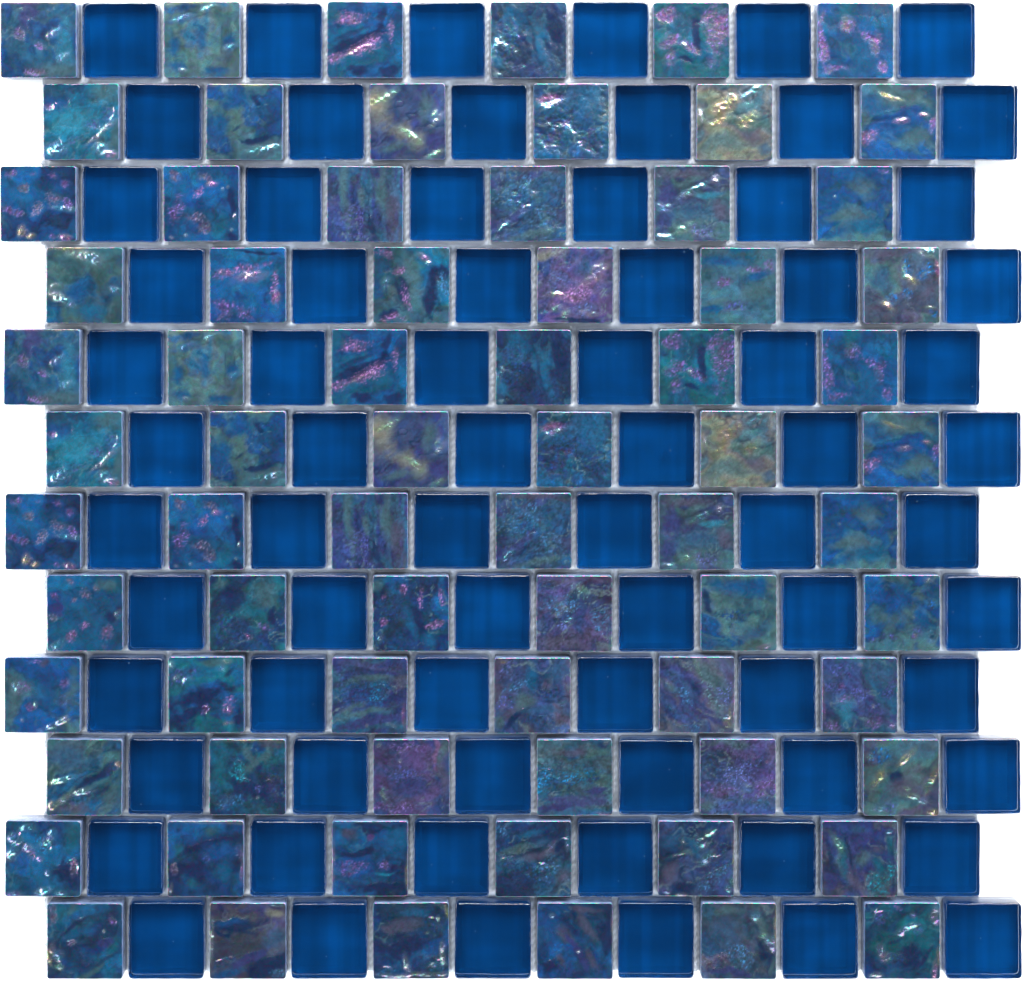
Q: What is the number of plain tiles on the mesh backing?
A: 72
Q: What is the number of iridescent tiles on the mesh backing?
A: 72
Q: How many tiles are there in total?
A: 144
